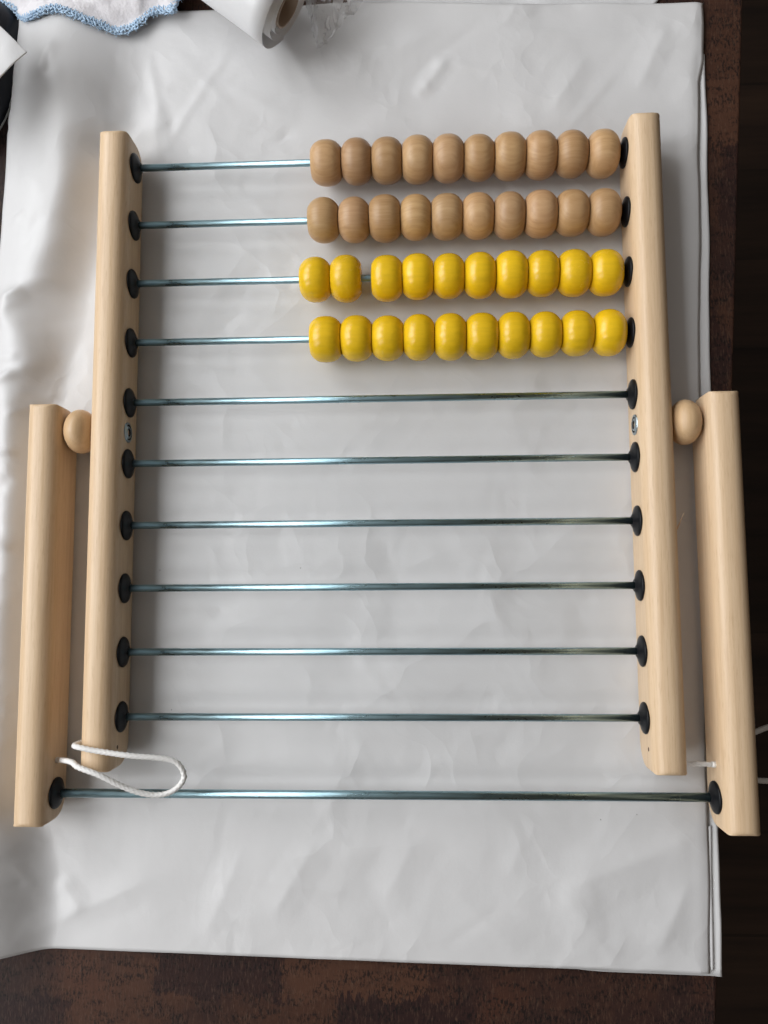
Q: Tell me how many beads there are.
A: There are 40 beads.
